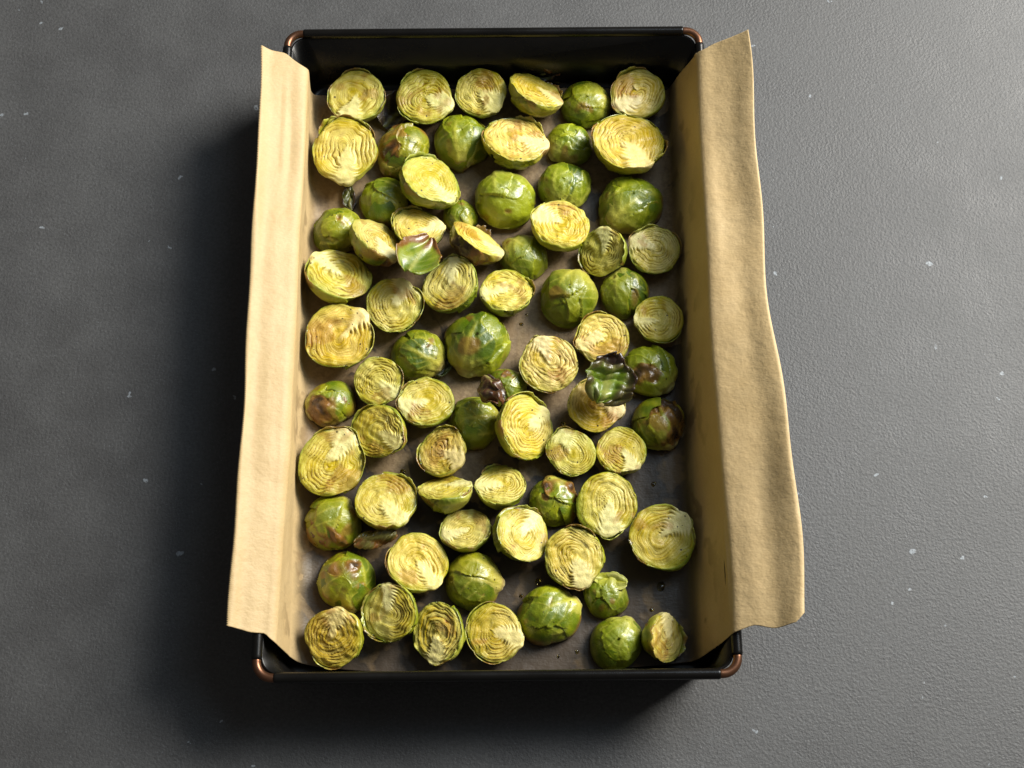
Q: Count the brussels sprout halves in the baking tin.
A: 73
